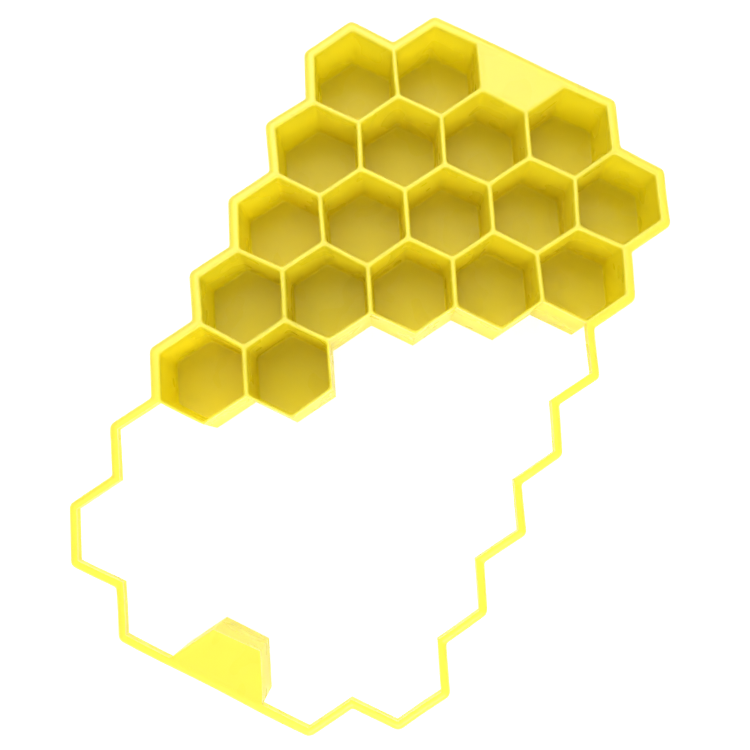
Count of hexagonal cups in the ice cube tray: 18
